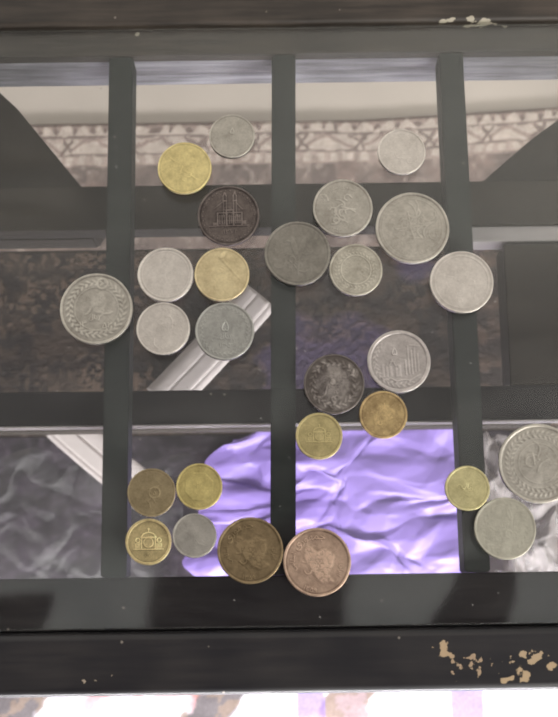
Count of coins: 27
